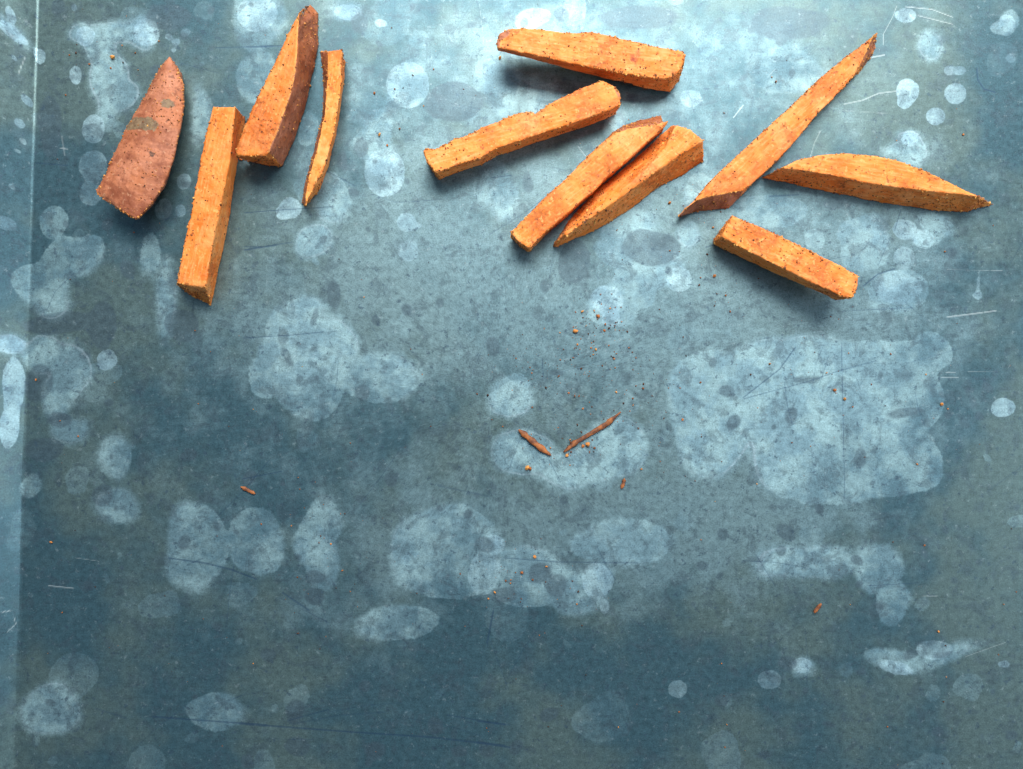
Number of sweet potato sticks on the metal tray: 11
